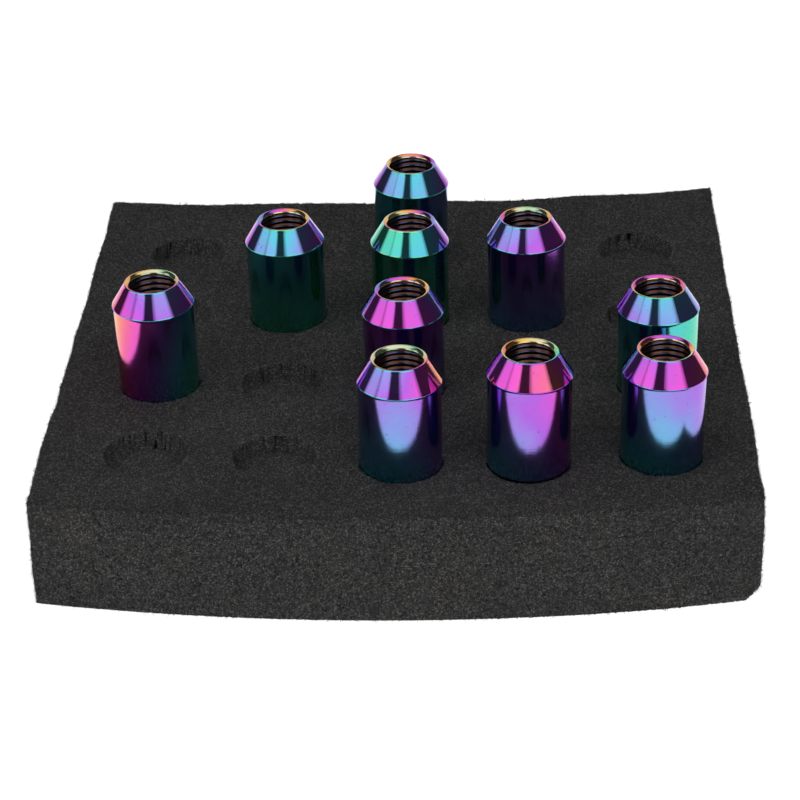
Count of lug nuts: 10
